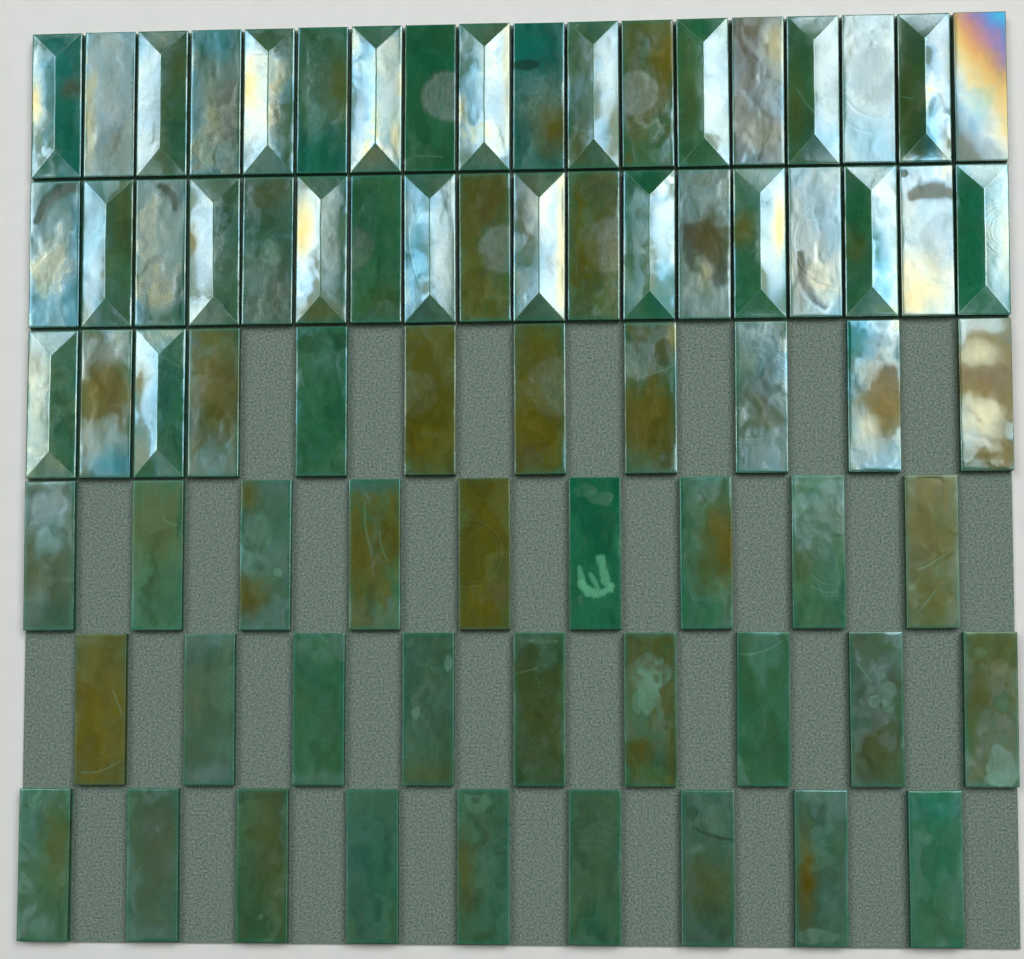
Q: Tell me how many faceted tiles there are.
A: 20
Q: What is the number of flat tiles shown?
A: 54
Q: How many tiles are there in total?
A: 74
